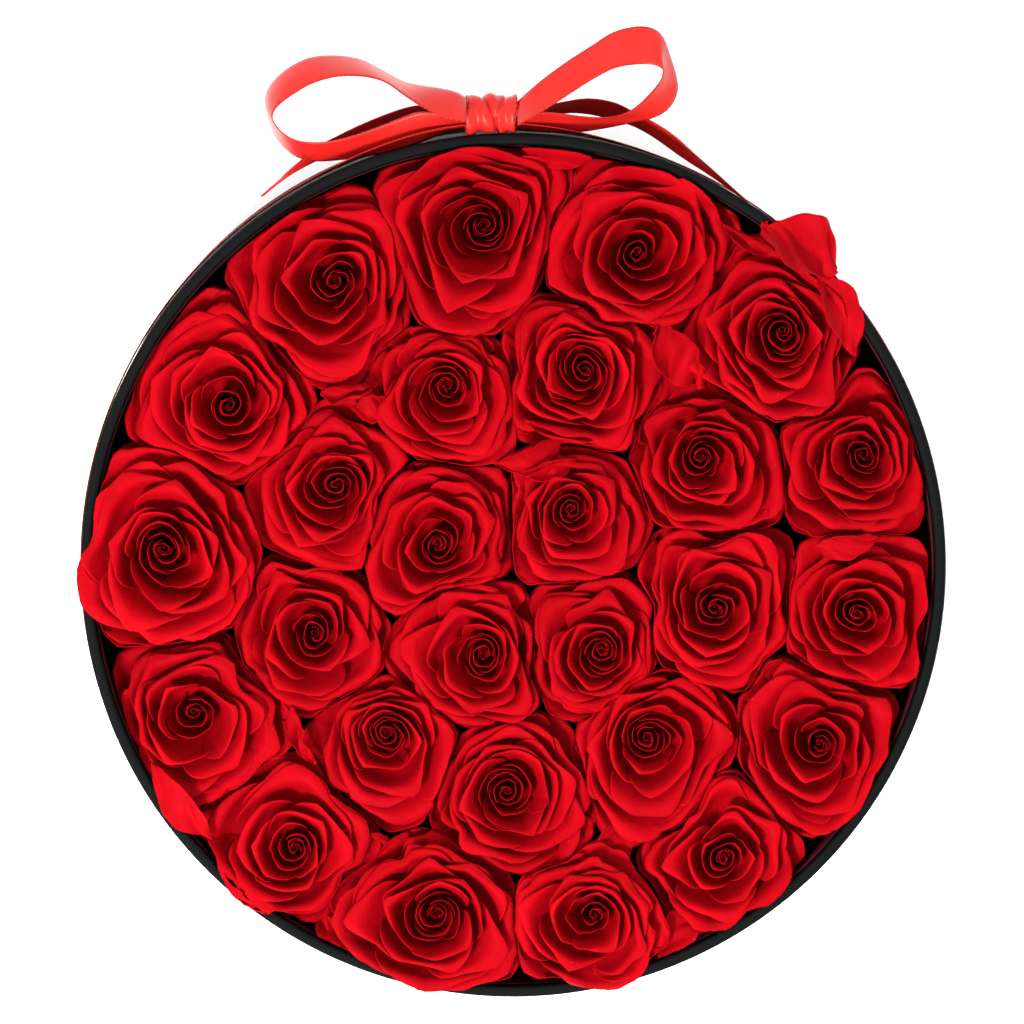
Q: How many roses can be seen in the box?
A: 27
